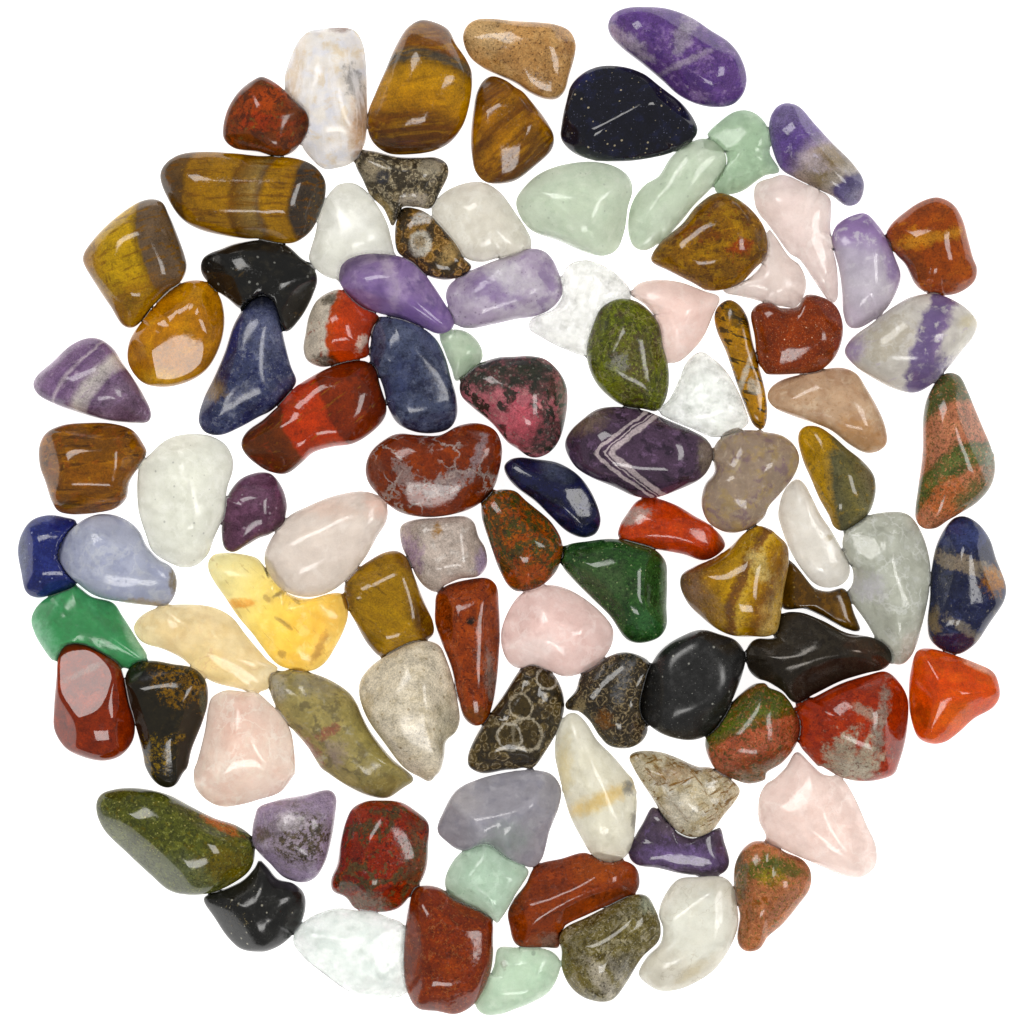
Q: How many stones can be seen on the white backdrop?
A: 97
